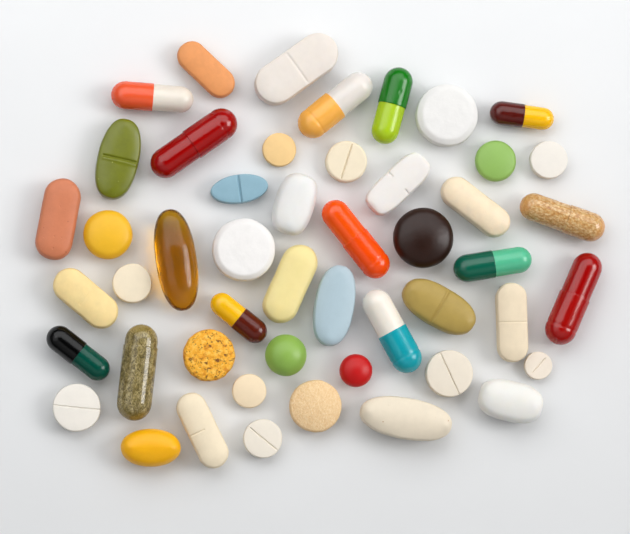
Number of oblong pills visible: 31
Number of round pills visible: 18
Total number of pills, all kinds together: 49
